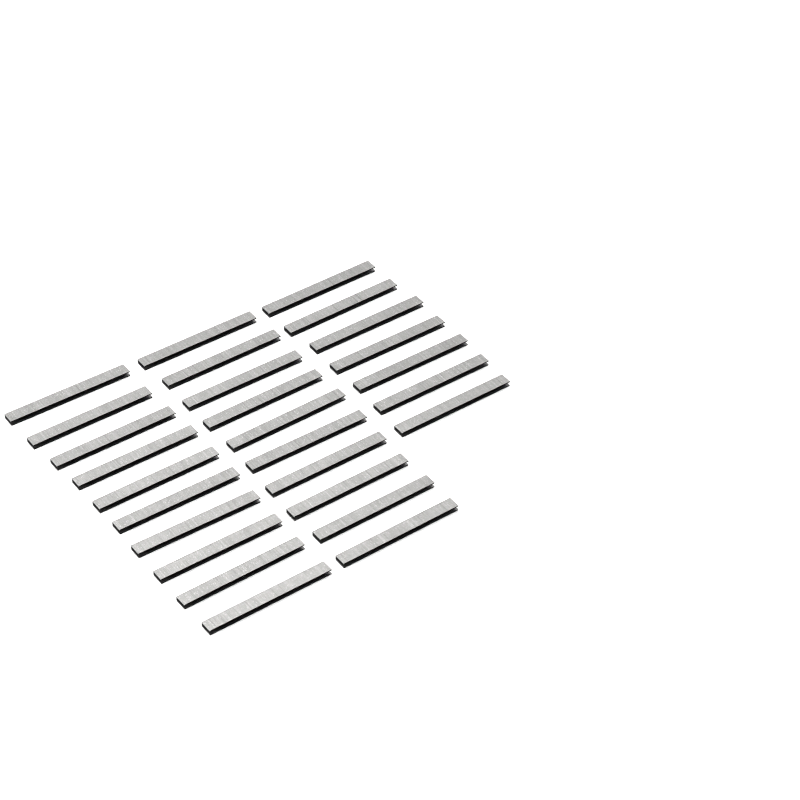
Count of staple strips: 27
